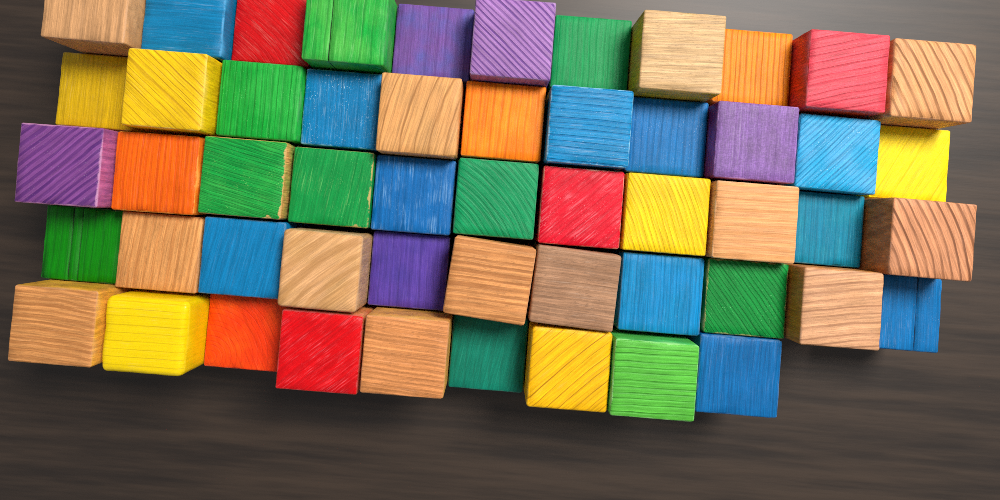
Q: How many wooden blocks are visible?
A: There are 53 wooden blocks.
